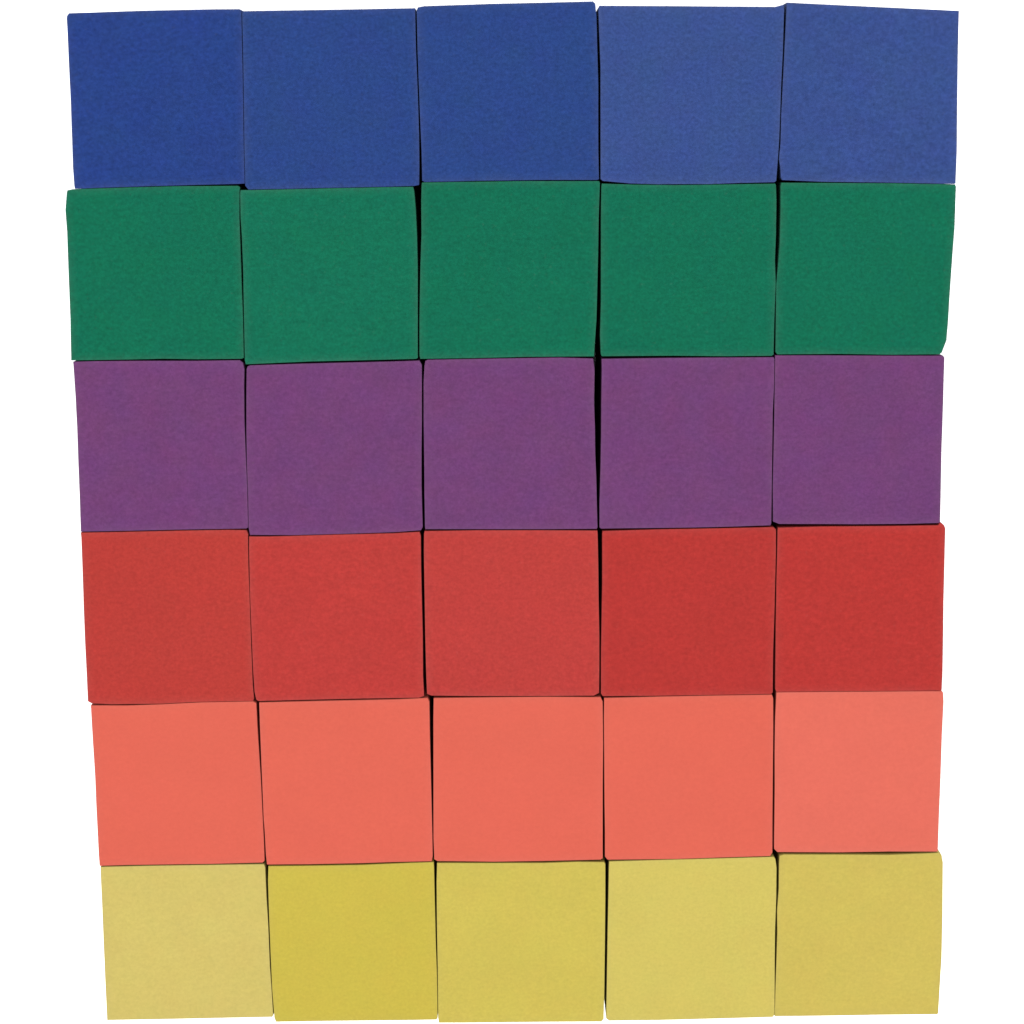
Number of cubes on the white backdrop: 30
